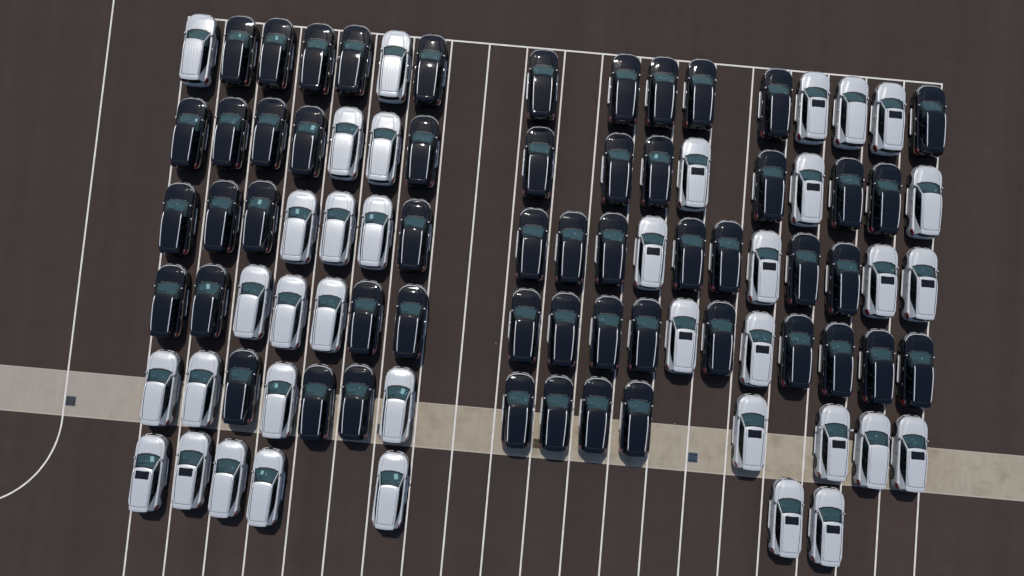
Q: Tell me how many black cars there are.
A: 53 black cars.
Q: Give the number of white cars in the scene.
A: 37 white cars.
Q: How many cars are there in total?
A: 90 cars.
